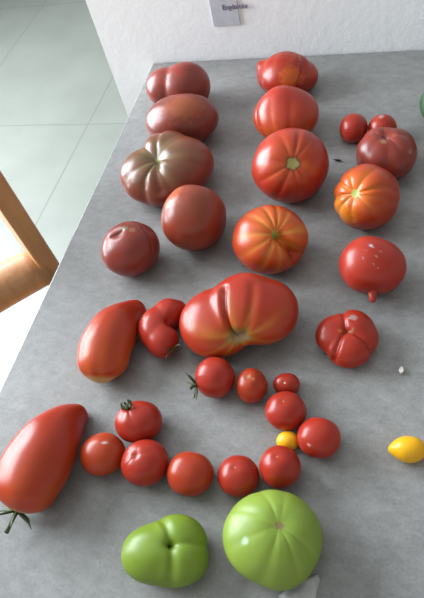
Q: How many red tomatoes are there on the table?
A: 30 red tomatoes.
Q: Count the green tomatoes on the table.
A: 2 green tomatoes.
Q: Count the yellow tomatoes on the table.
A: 2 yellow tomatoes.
